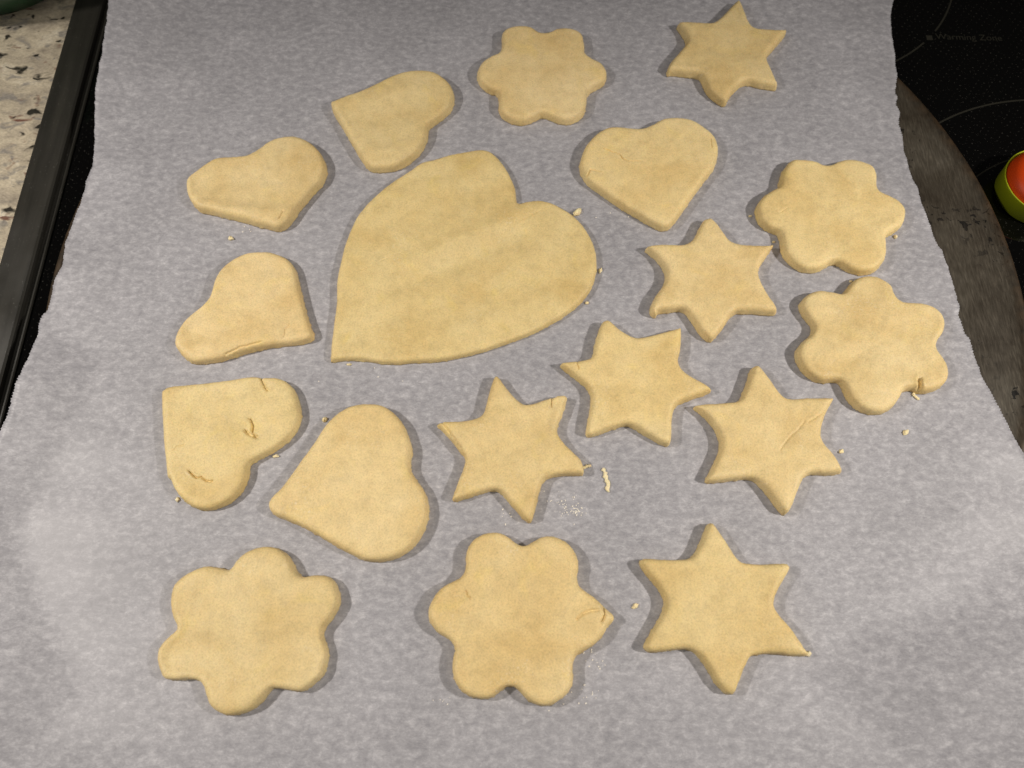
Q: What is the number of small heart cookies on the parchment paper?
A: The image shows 6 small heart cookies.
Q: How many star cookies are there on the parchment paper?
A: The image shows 6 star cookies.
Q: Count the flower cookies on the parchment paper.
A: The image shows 5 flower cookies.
